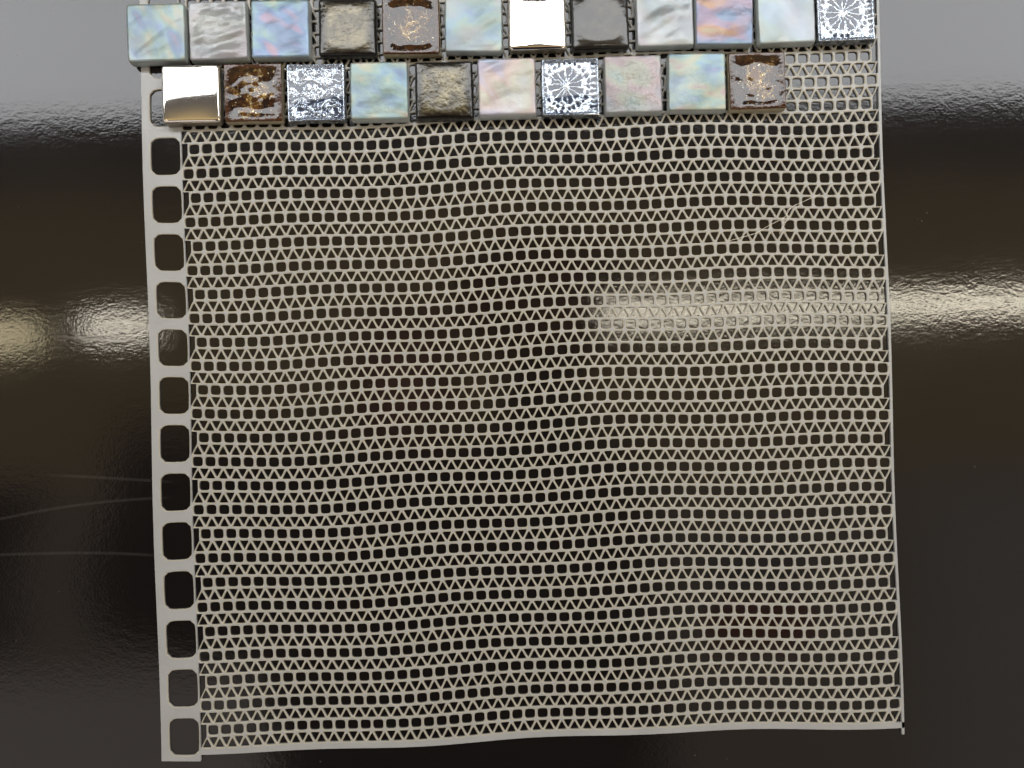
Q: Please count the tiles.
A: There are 22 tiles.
